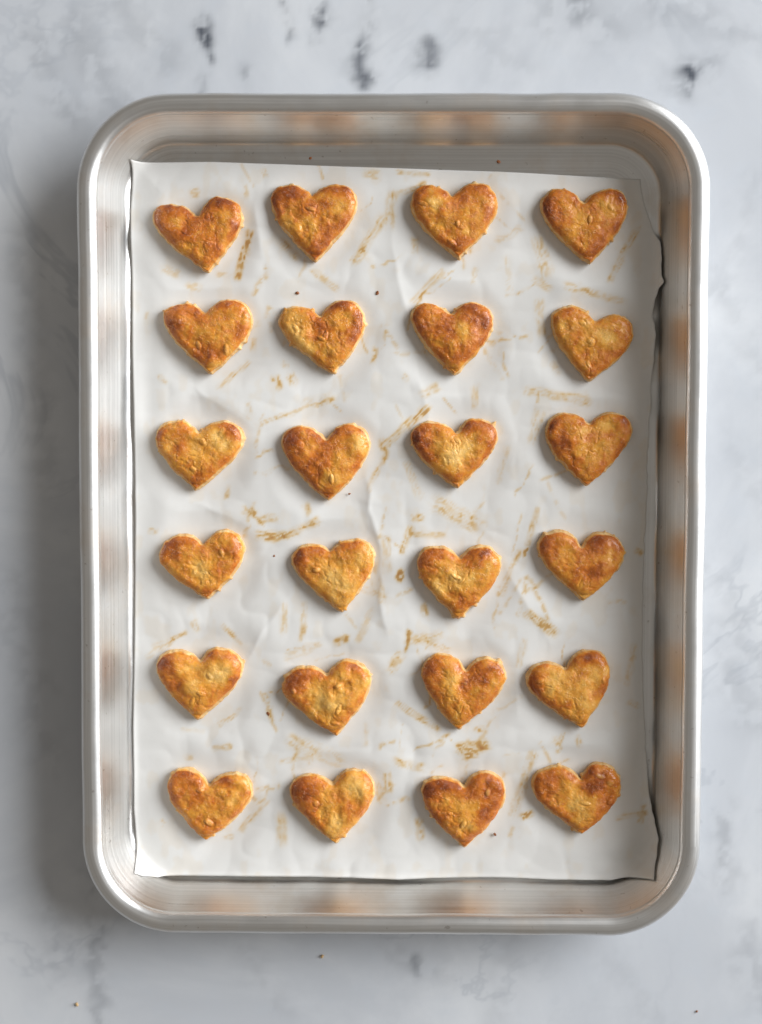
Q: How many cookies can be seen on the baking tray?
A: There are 24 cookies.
